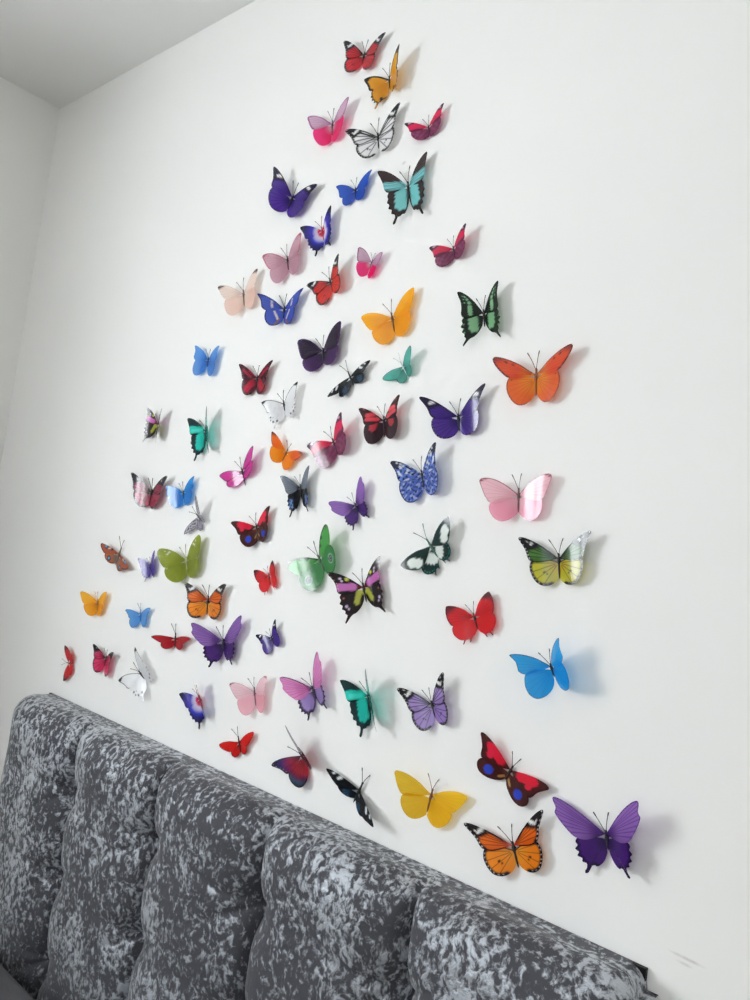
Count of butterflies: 70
